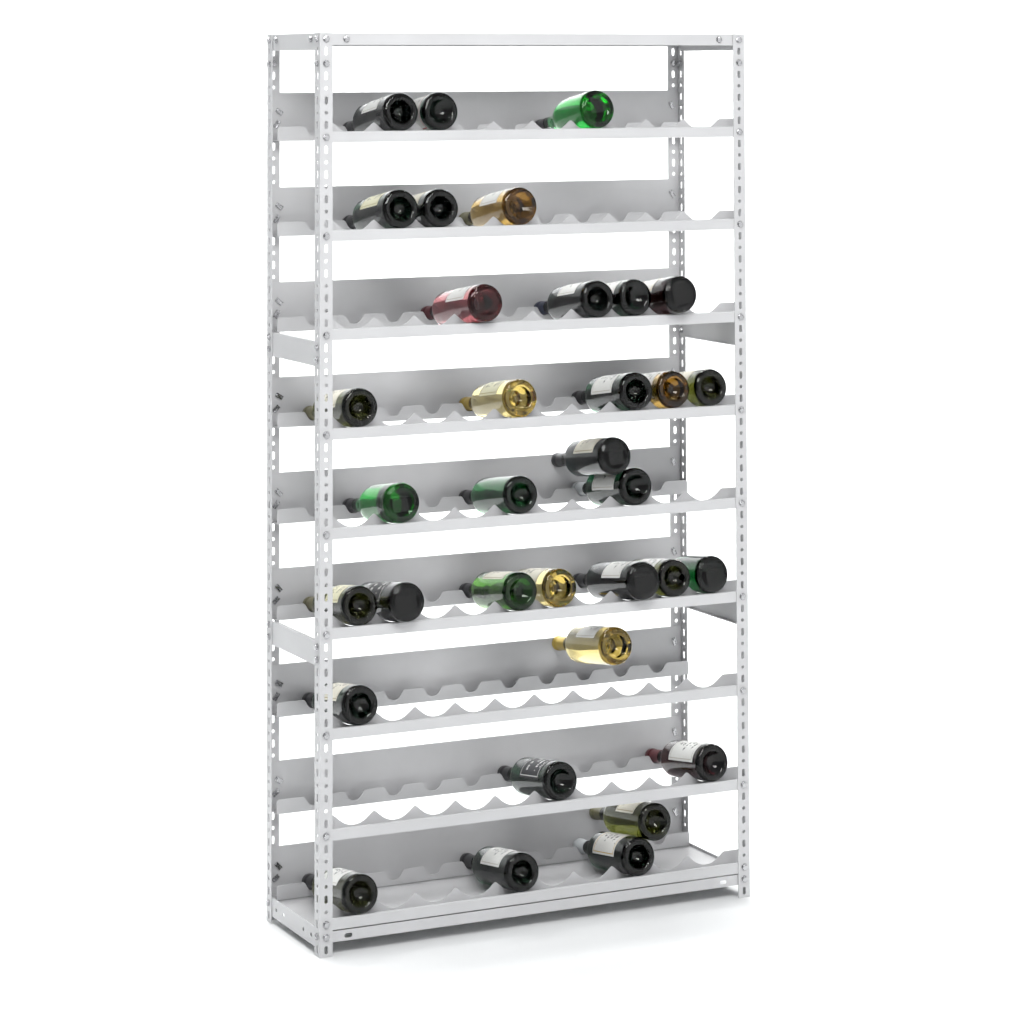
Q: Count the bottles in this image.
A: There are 34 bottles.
